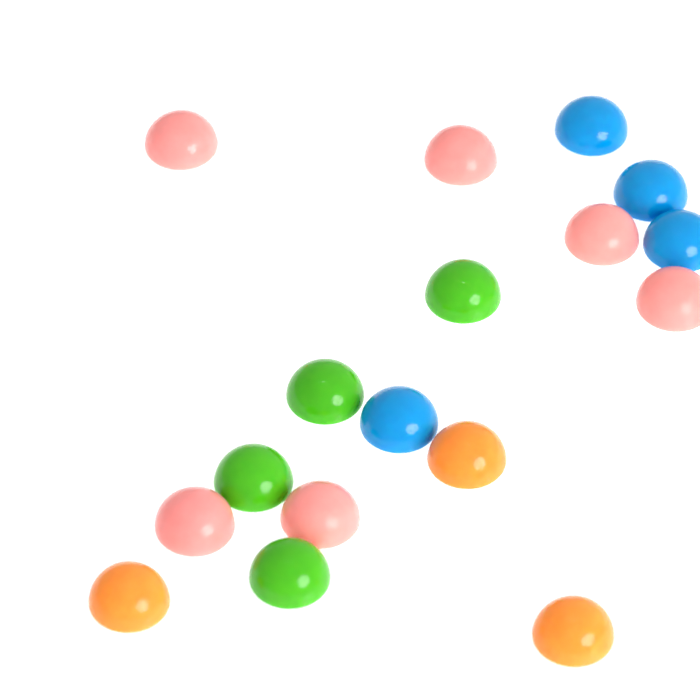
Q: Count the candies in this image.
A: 17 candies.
